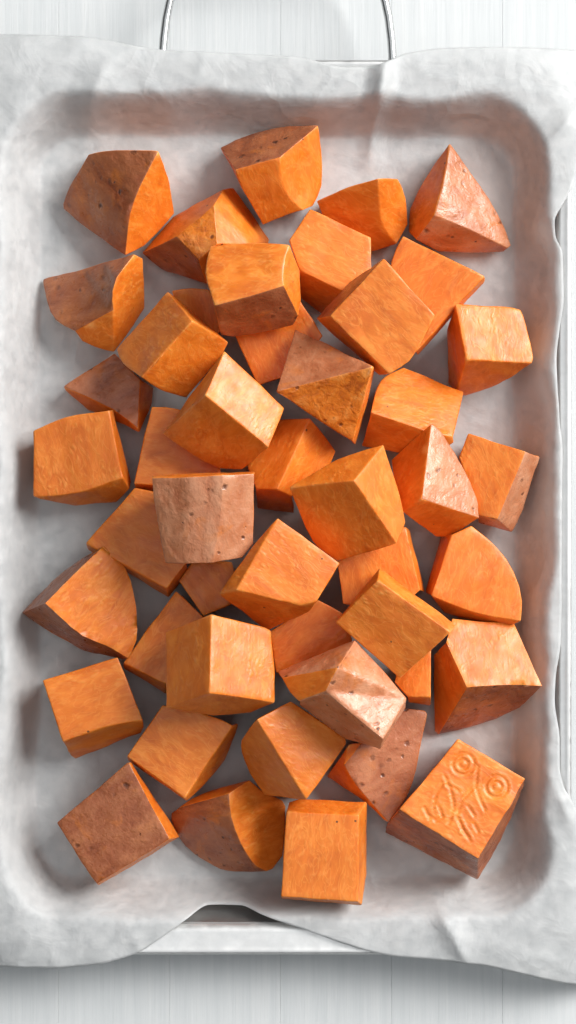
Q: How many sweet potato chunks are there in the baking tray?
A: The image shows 46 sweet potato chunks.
